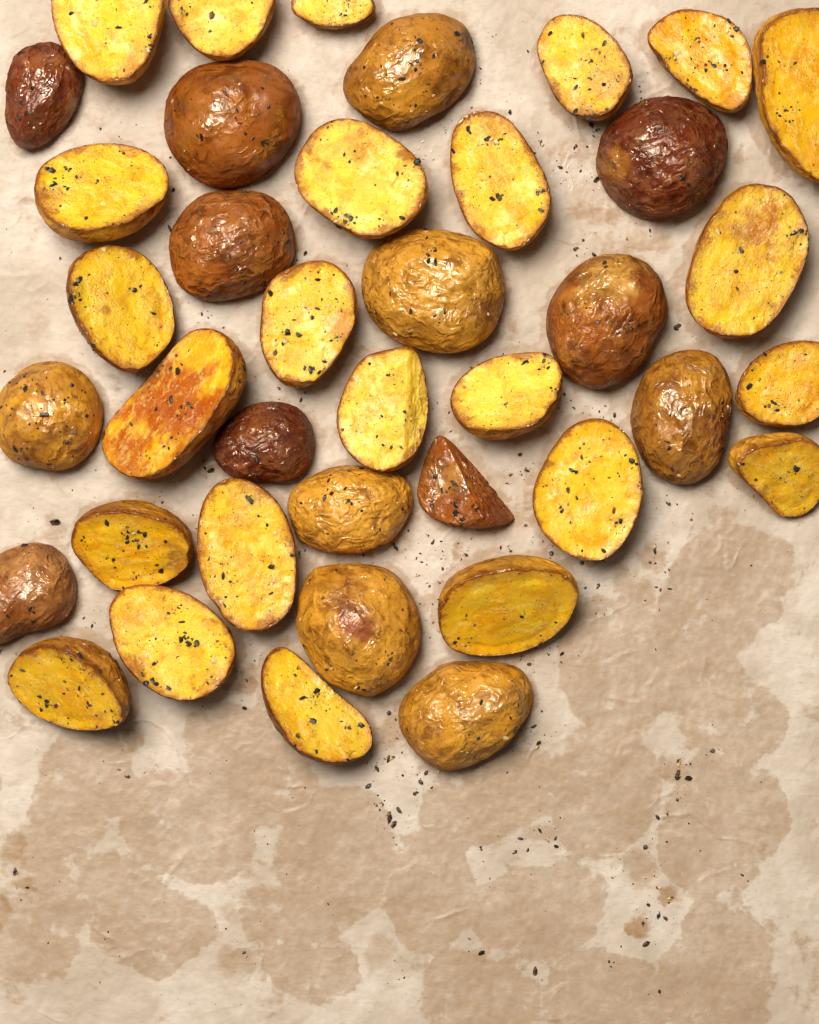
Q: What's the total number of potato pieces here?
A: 39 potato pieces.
